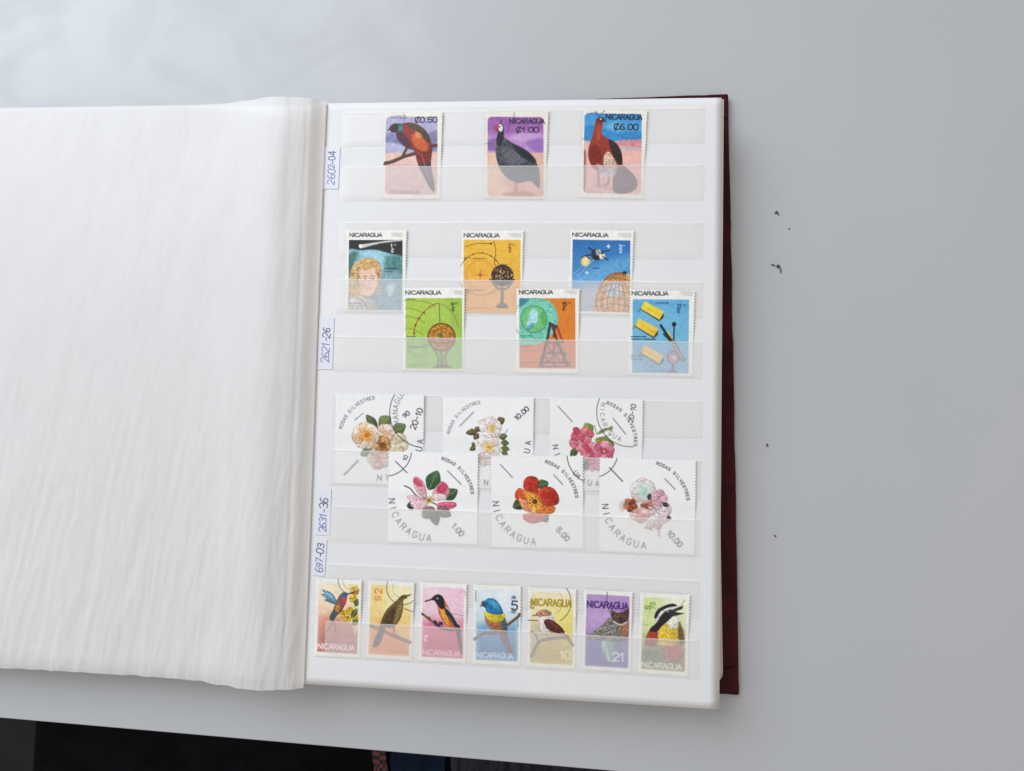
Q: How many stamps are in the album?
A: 22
